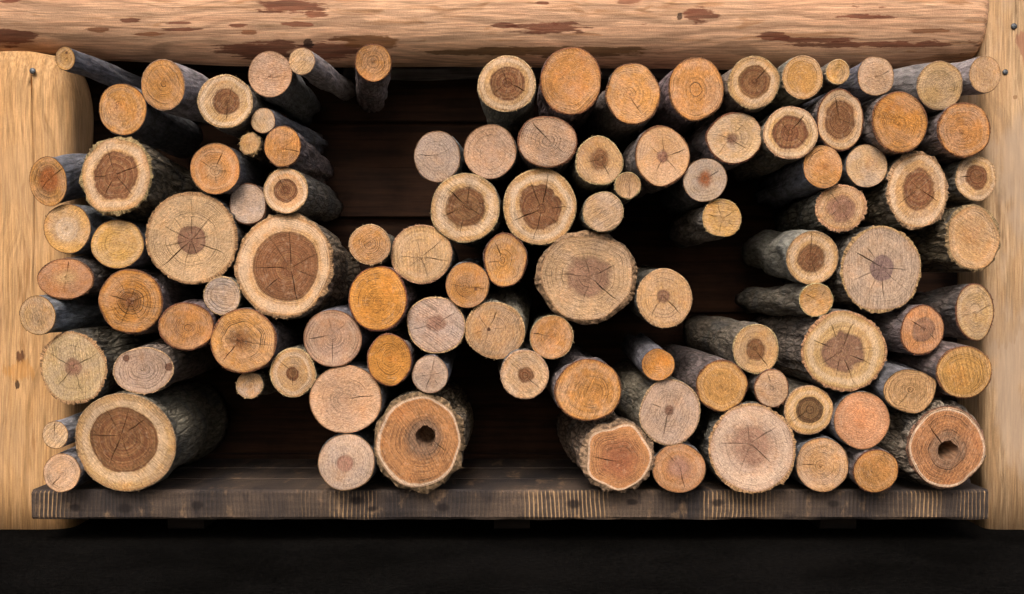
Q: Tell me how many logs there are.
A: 103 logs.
